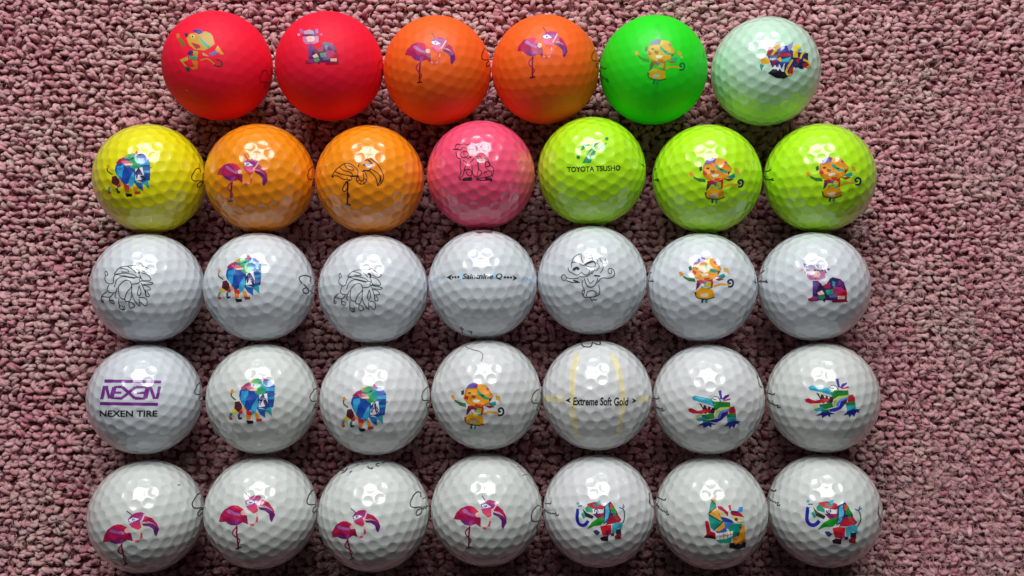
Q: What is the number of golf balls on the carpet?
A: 34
